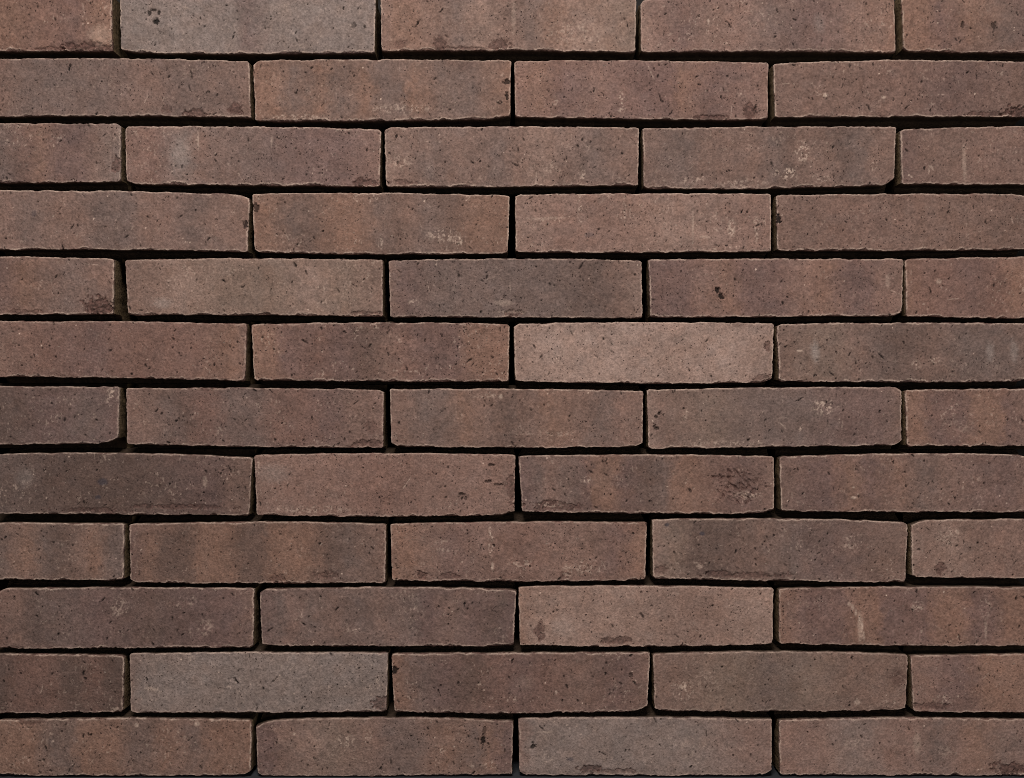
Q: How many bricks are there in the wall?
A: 54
